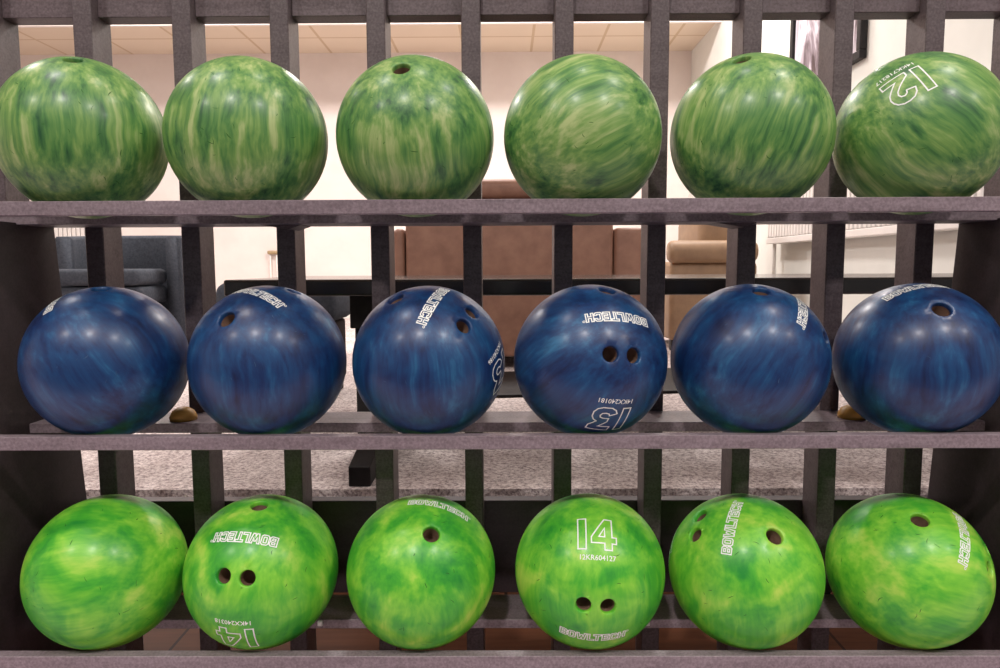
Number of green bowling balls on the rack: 12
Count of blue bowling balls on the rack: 6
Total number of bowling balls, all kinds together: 18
